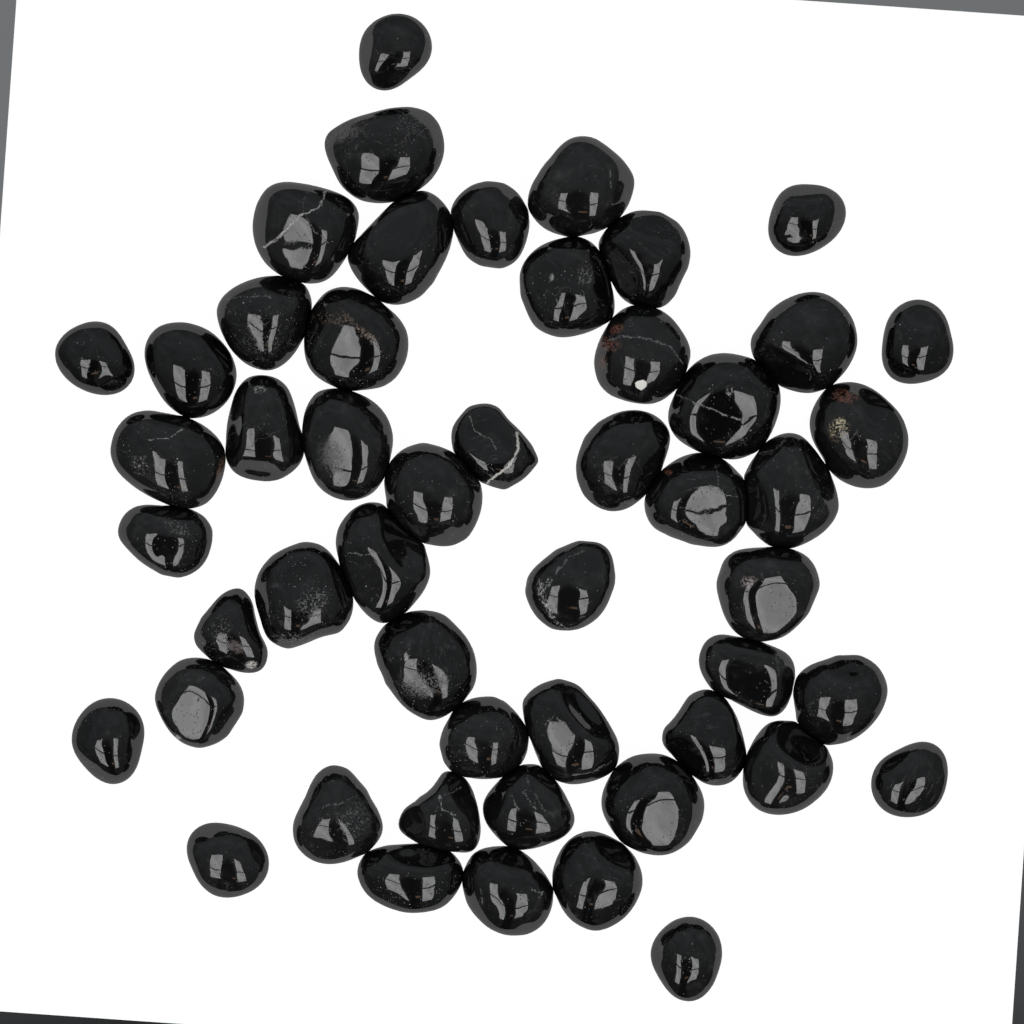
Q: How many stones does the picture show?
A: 51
